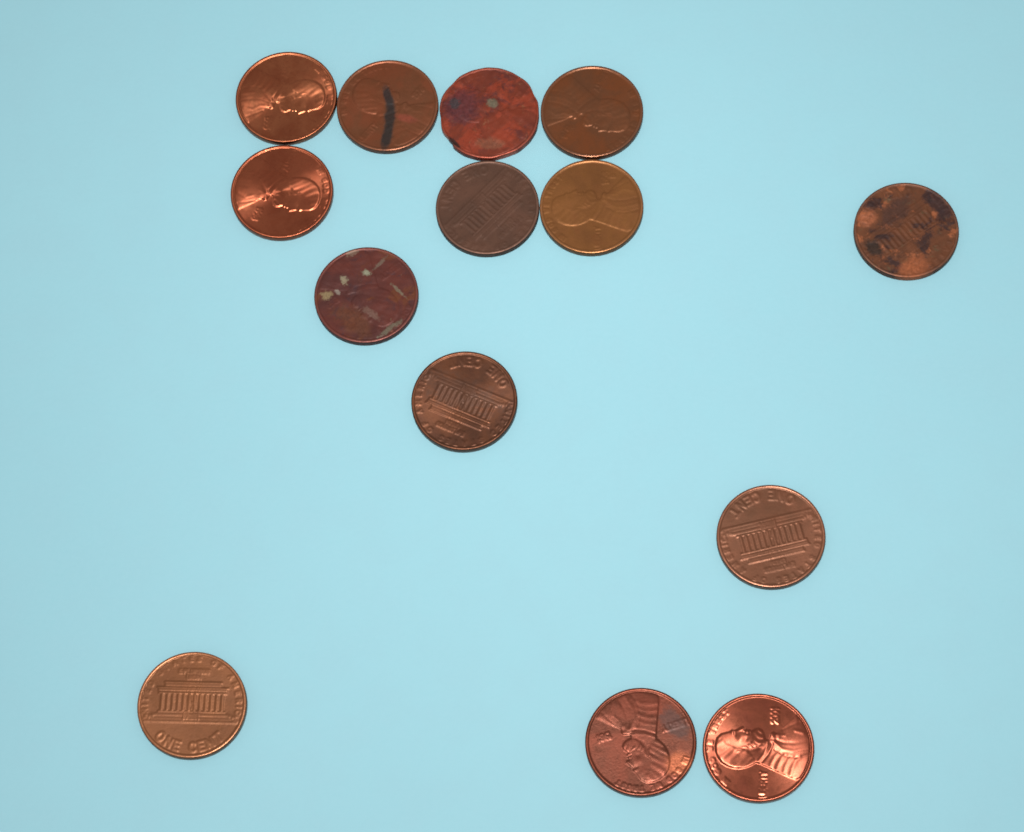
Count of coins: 14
